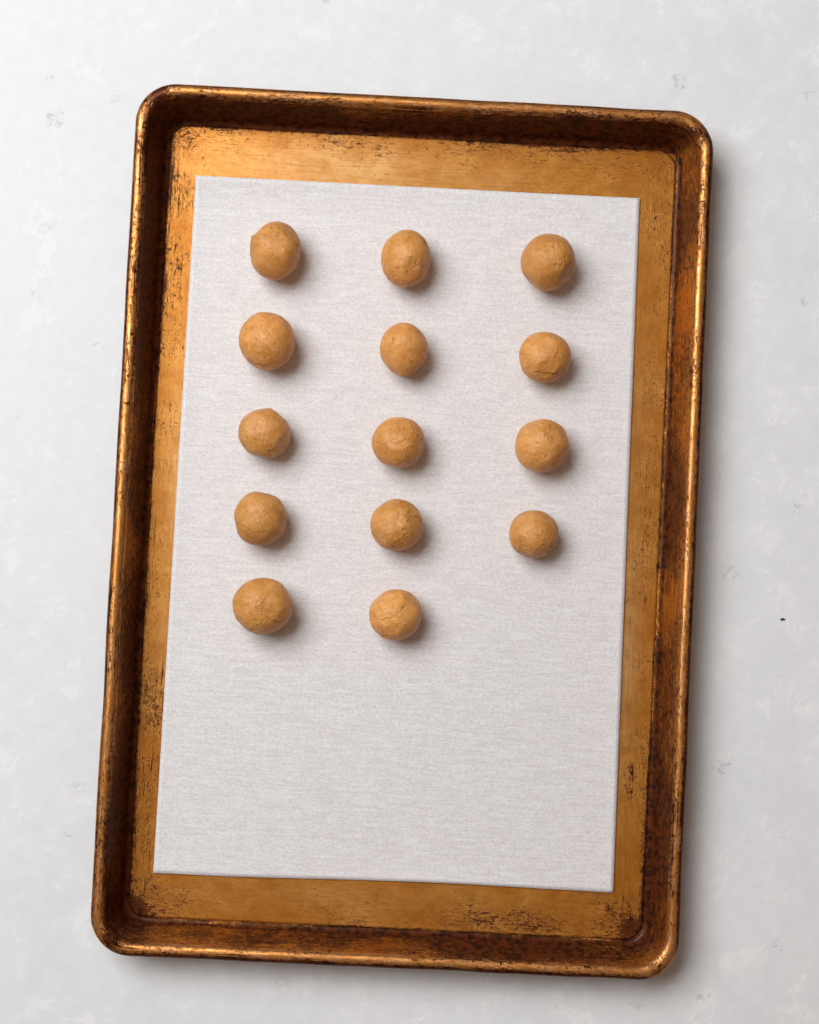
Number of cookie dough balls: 14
